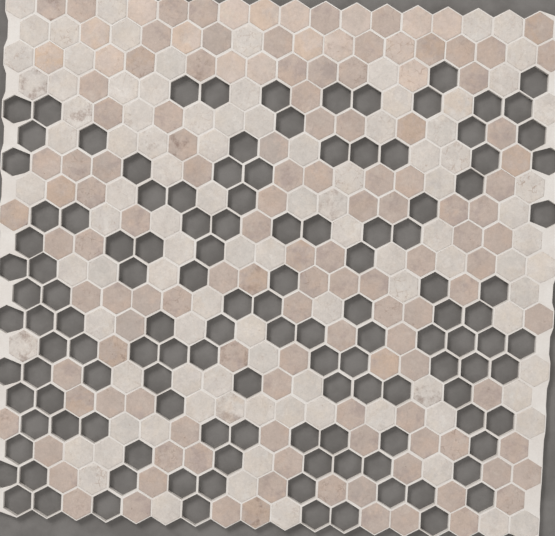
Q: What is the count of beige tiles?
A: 17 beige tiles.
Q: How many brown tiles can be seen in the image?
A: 117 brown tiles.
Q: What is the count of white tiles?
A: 98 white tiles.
